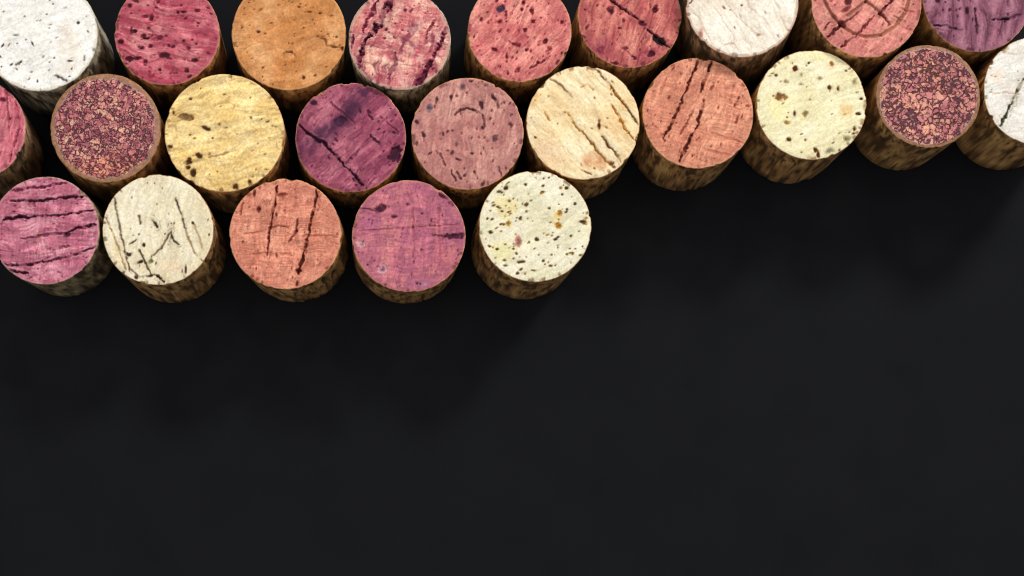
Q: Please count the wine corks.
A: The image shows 24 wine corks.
